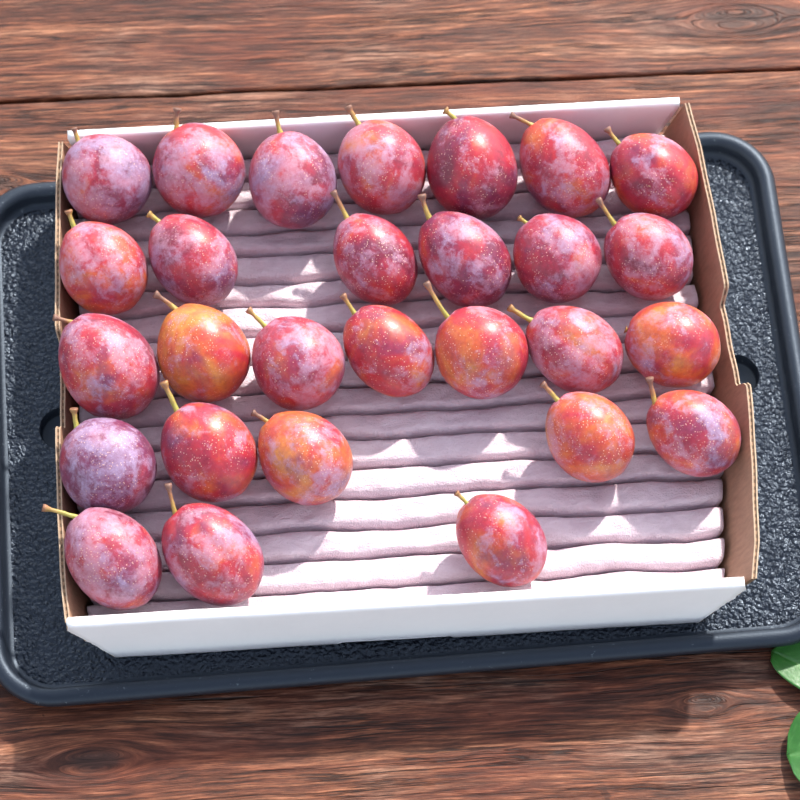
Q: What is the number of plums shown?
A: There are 28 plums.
